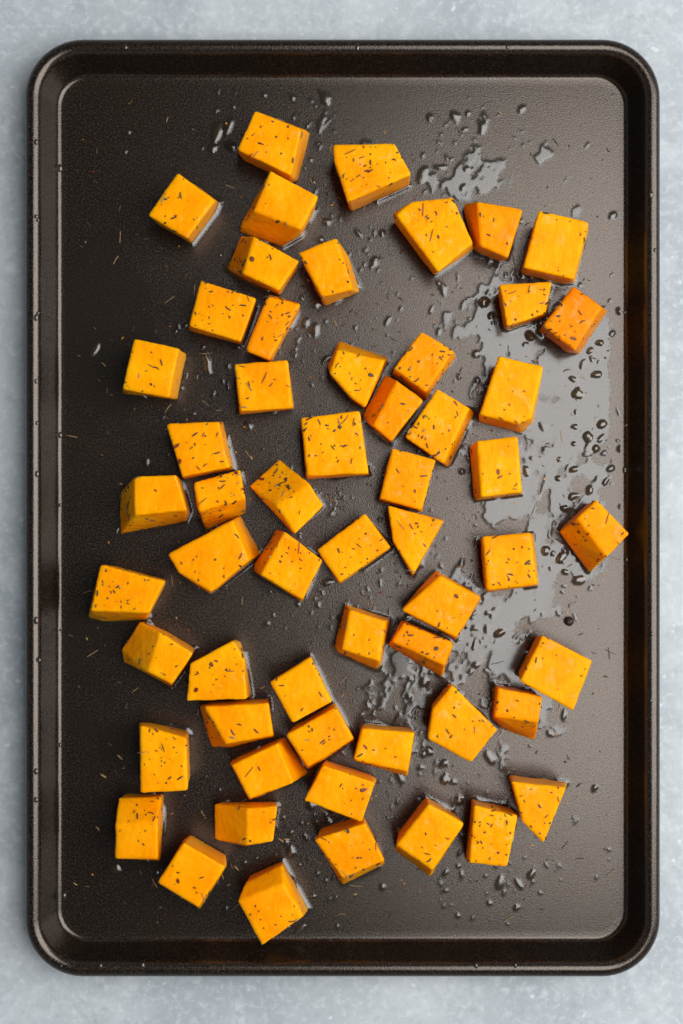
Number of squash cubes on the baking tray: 57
